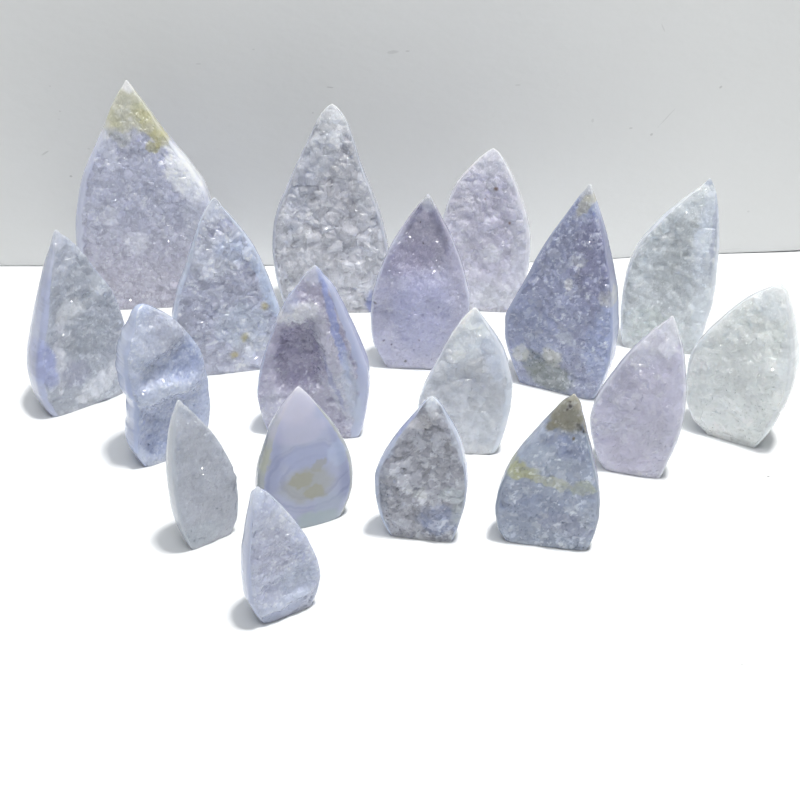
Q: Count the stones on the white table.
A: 18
